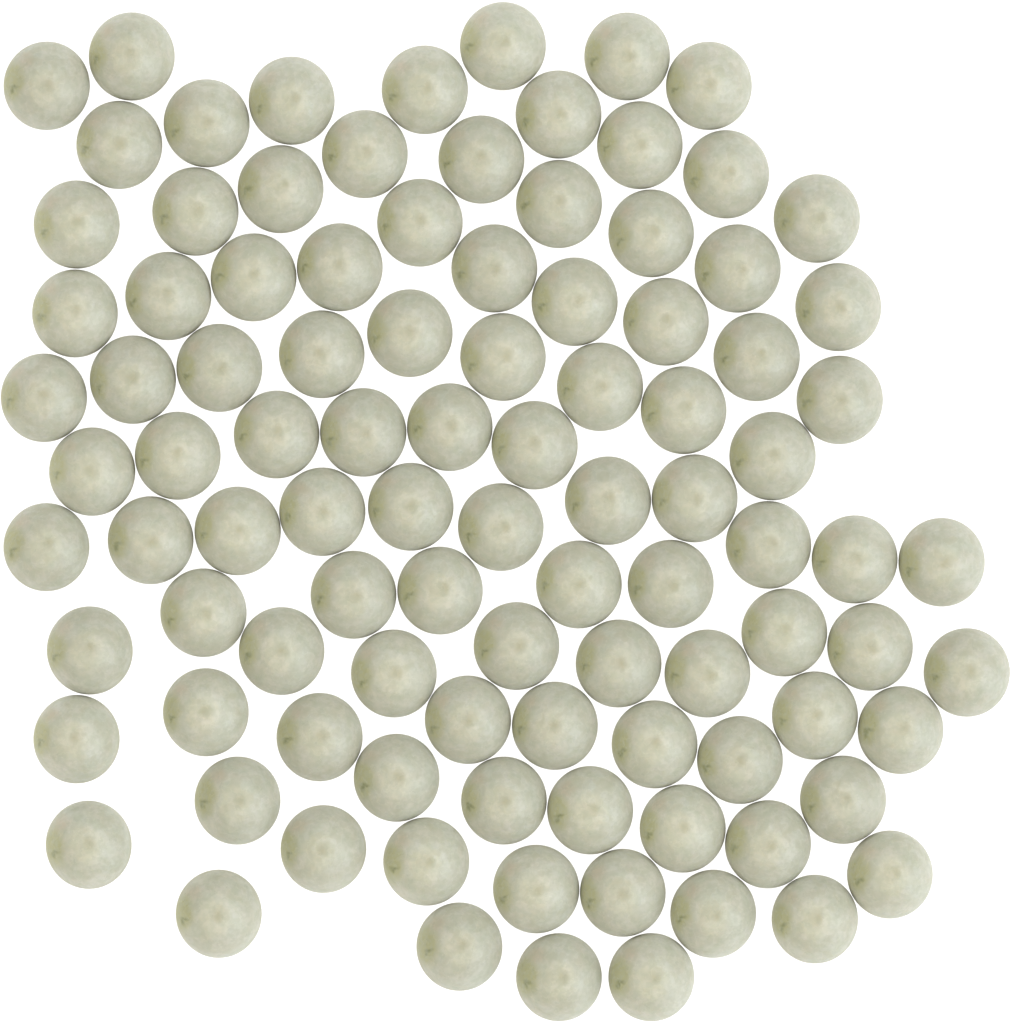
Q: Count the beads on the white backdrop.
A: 100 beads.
